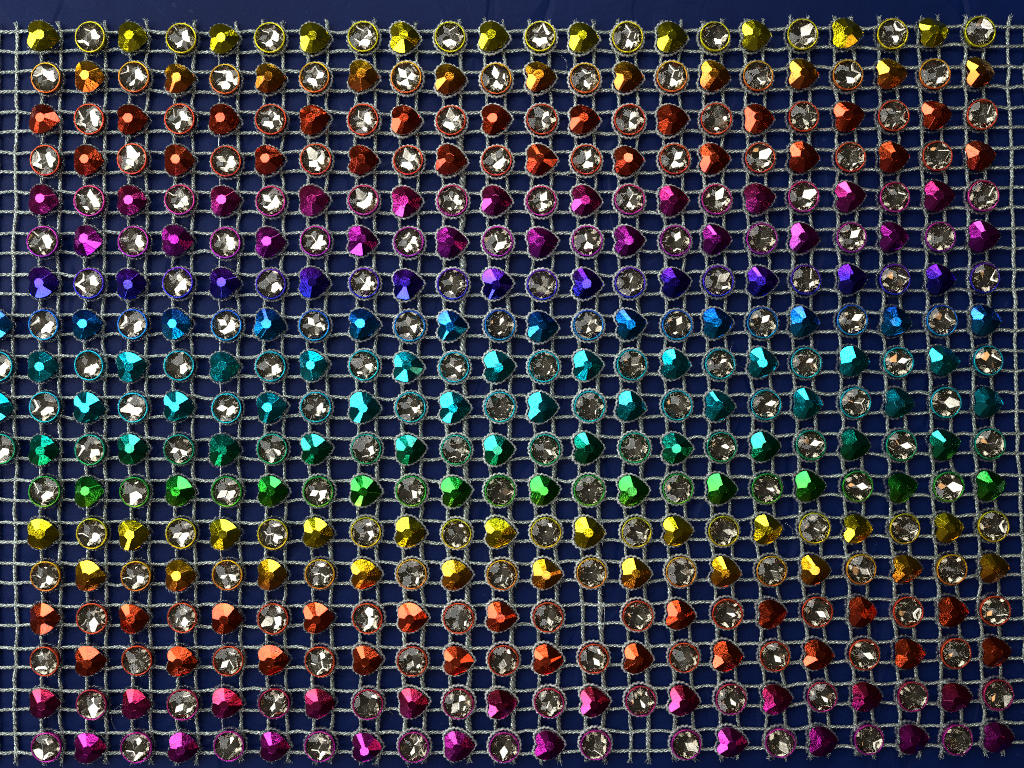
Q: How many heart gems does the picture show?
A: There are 198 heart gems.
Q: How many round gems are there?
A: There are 200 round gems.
